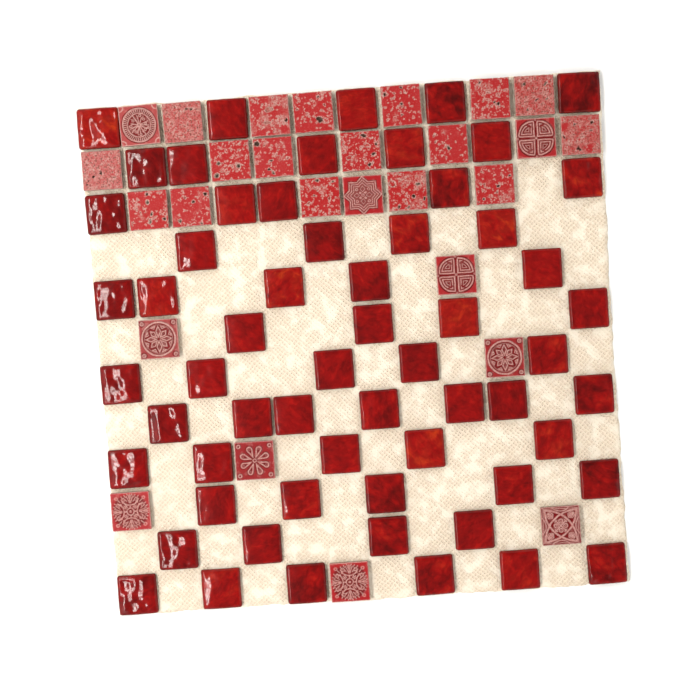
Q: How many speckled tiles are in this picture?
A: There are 17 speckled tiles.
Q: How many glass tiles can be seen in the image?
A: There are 60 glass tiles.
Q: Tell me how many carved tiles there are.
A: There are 10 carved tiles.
